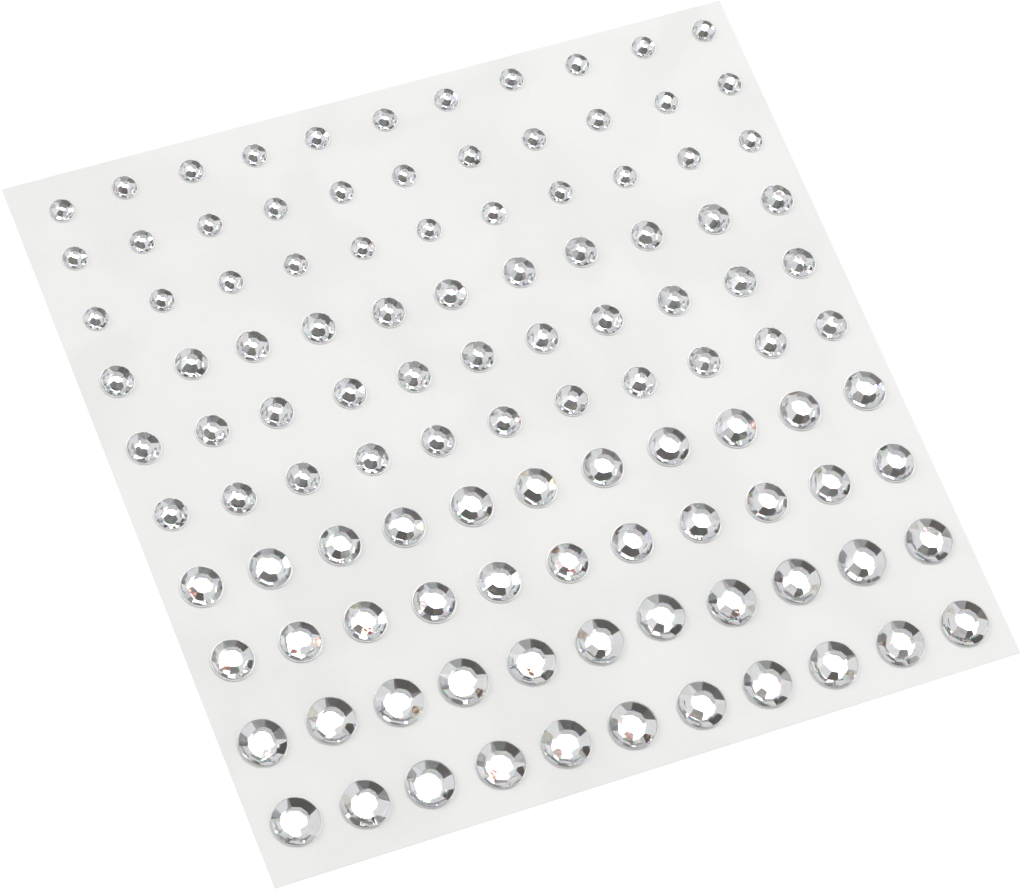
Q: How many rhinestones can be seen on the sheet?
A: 110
